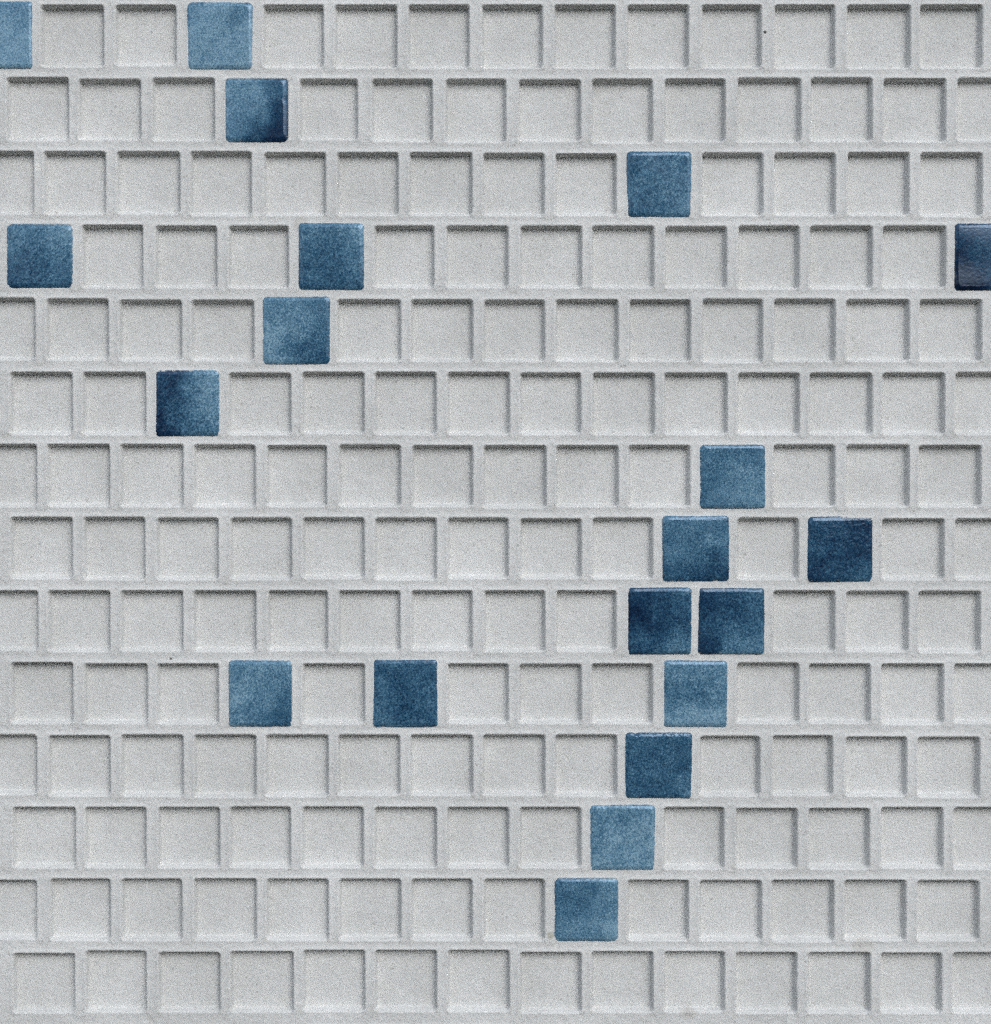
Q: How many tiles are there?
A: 20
